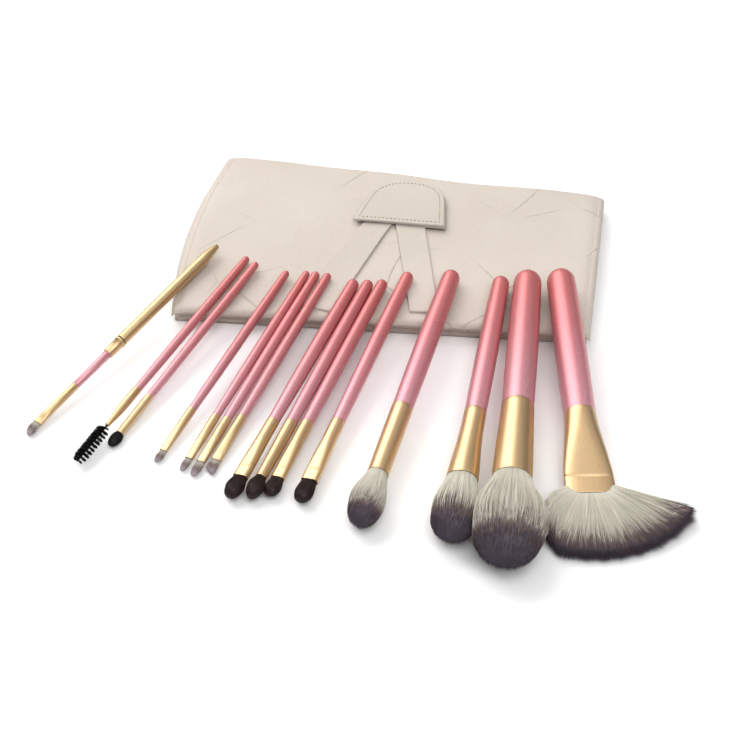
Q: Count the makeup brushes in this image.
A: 15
